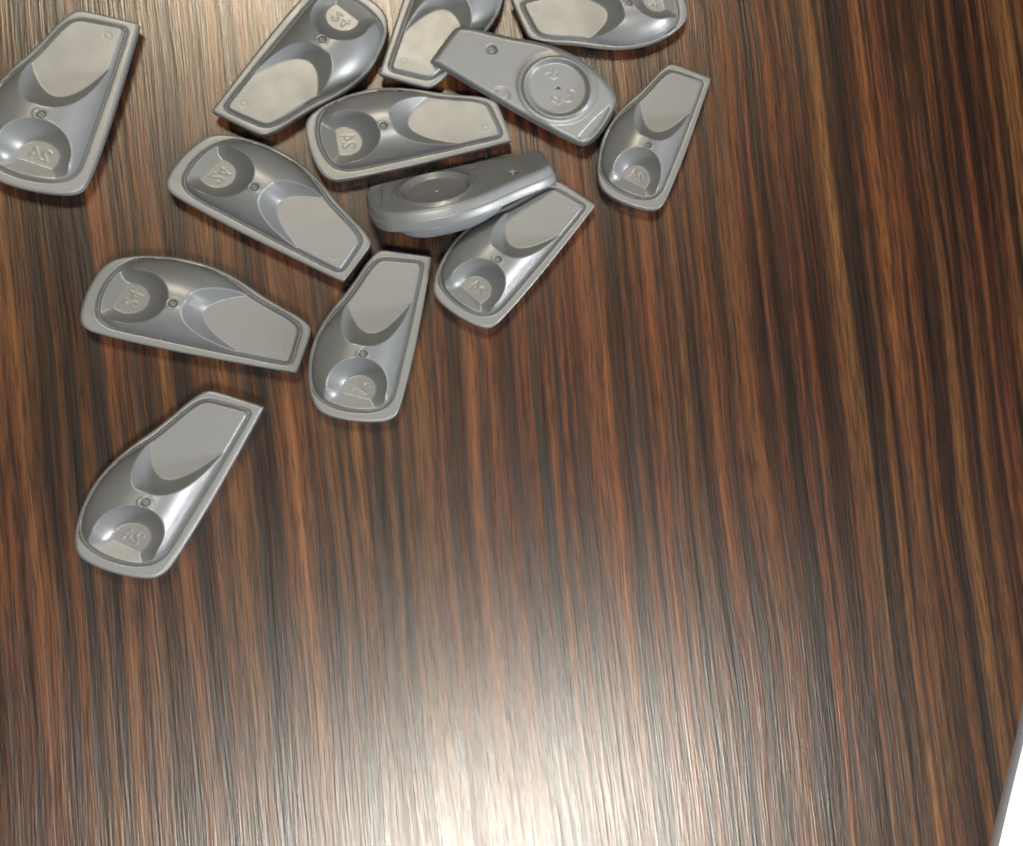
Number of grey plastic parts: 13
